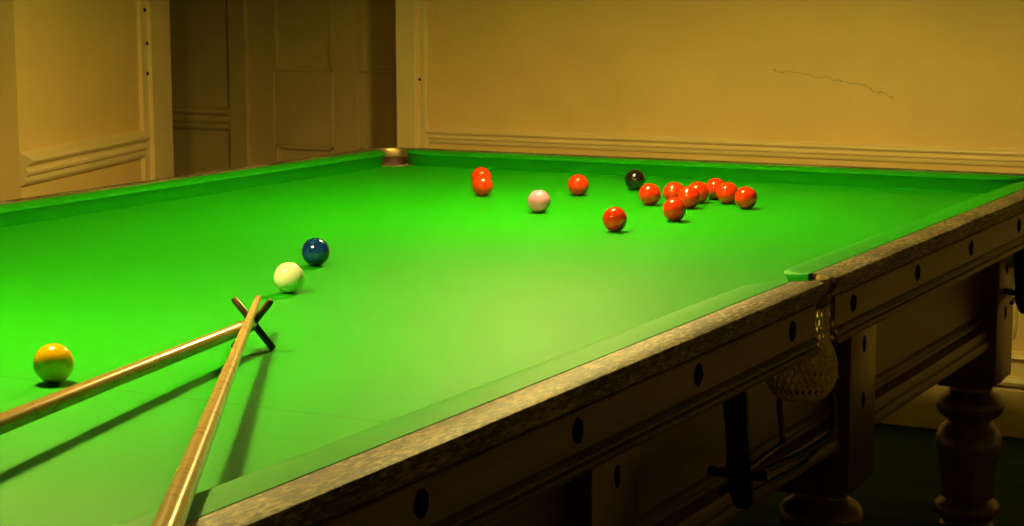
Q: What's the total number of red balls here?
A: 12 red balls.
